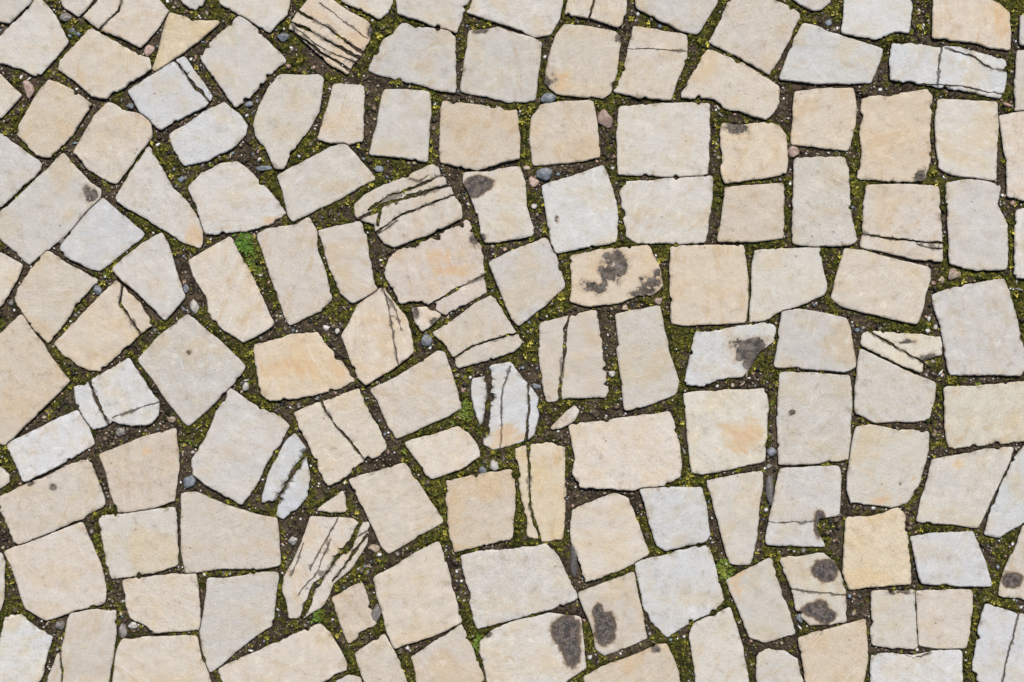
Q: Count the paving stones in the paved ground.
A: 145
